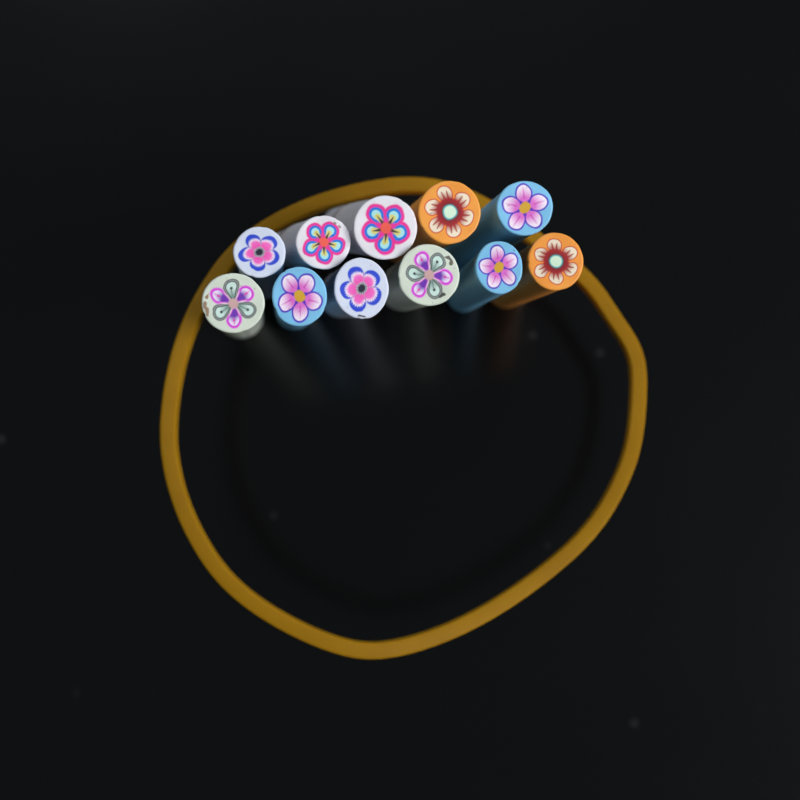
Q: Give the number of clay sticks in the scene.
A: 11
